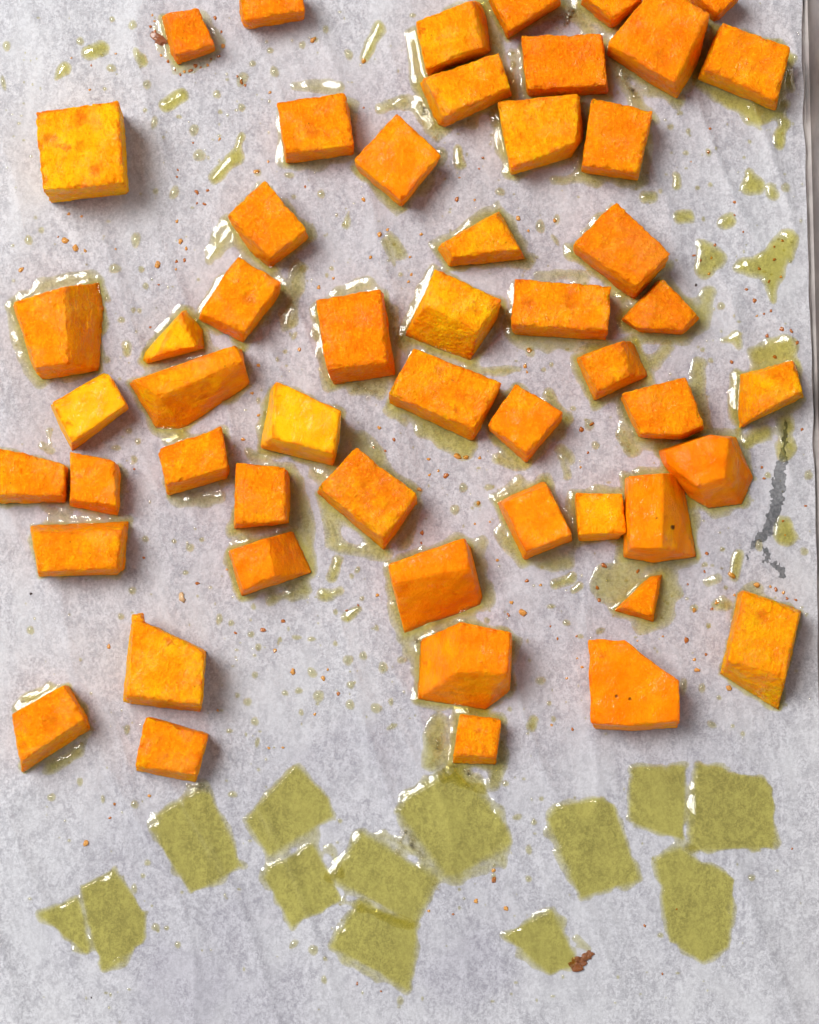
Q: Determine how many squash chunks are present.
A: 53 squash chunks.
